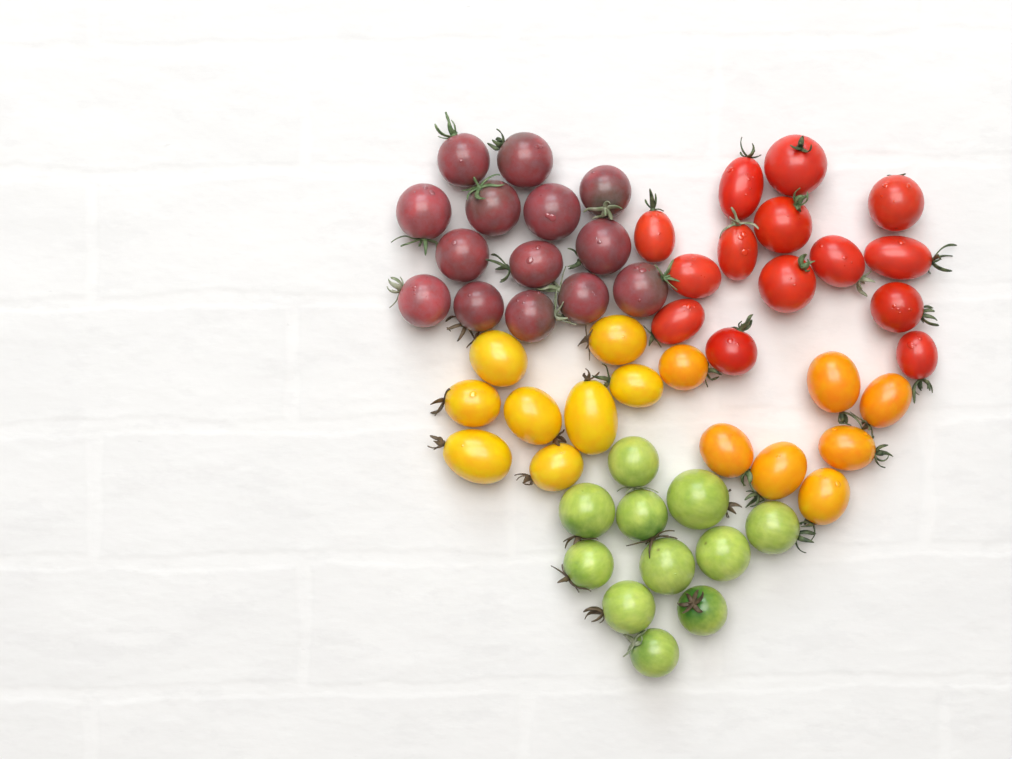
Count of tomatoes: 54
